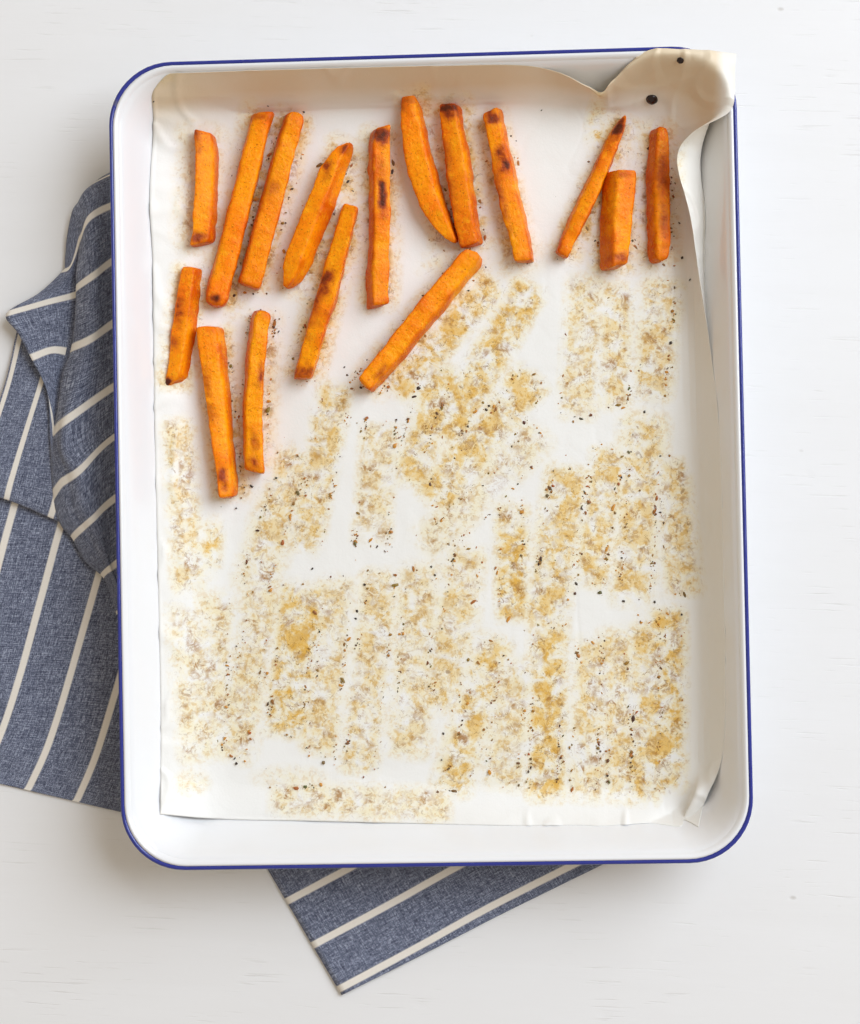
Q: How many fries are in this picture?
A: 16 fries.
